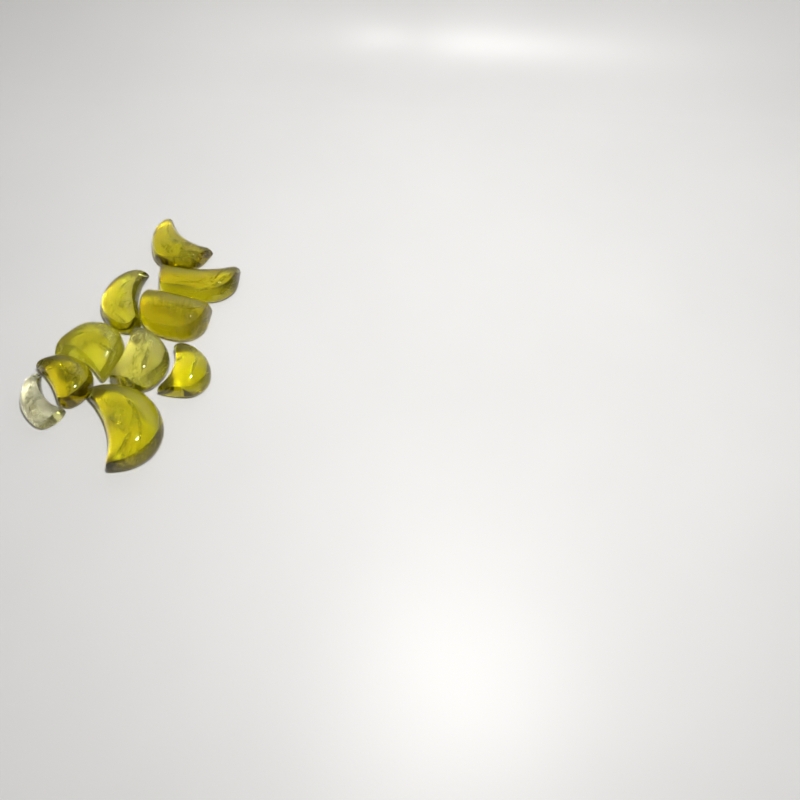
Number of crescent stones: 10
